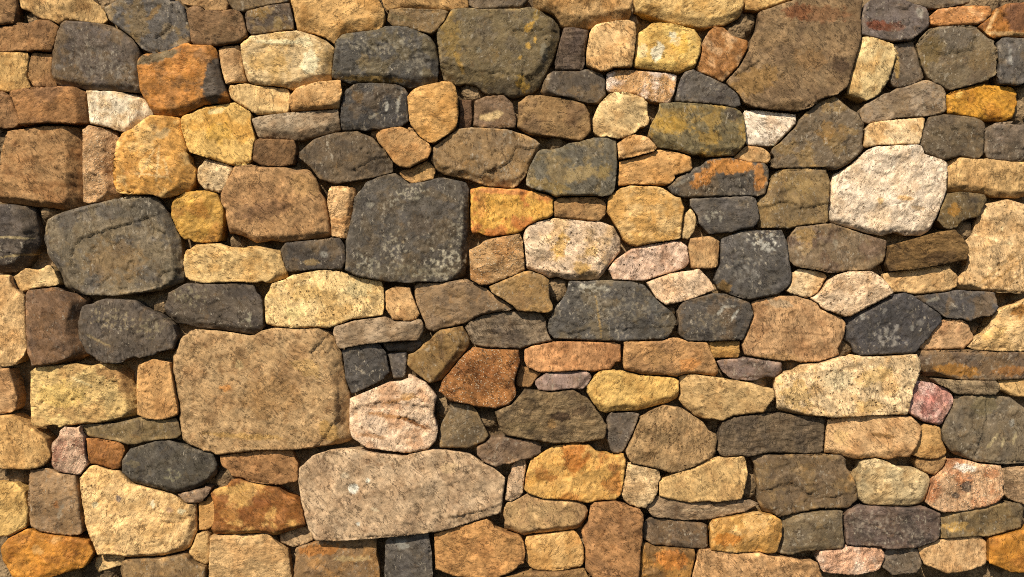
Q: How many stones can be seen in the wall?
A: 200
